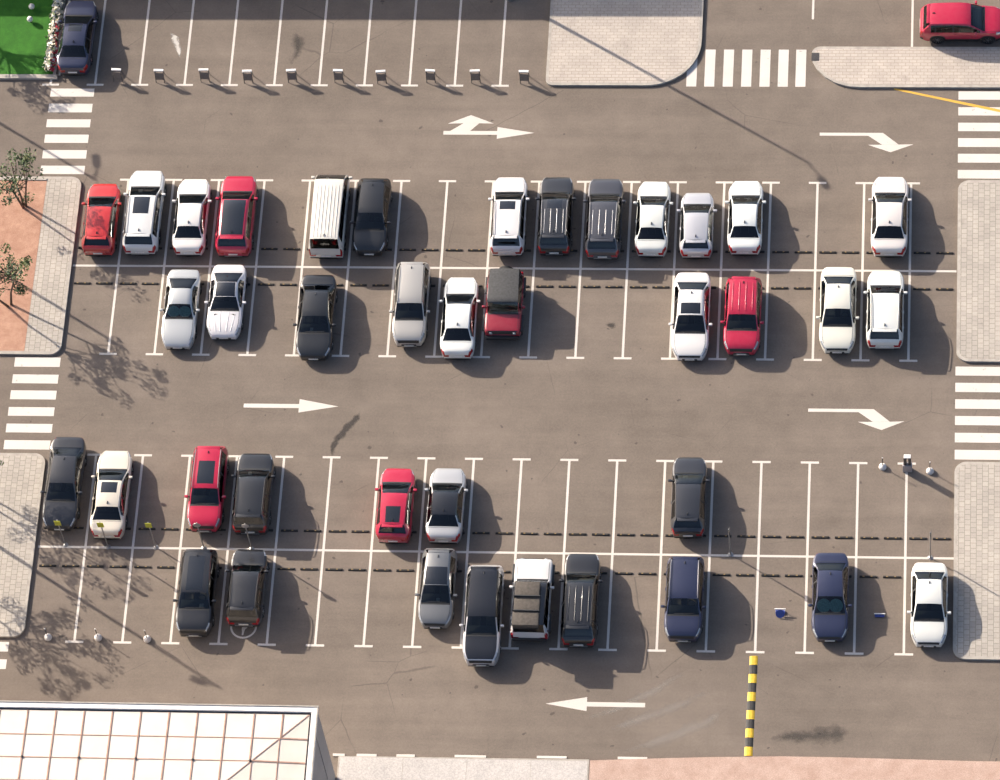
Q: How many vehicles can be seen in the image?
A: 41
